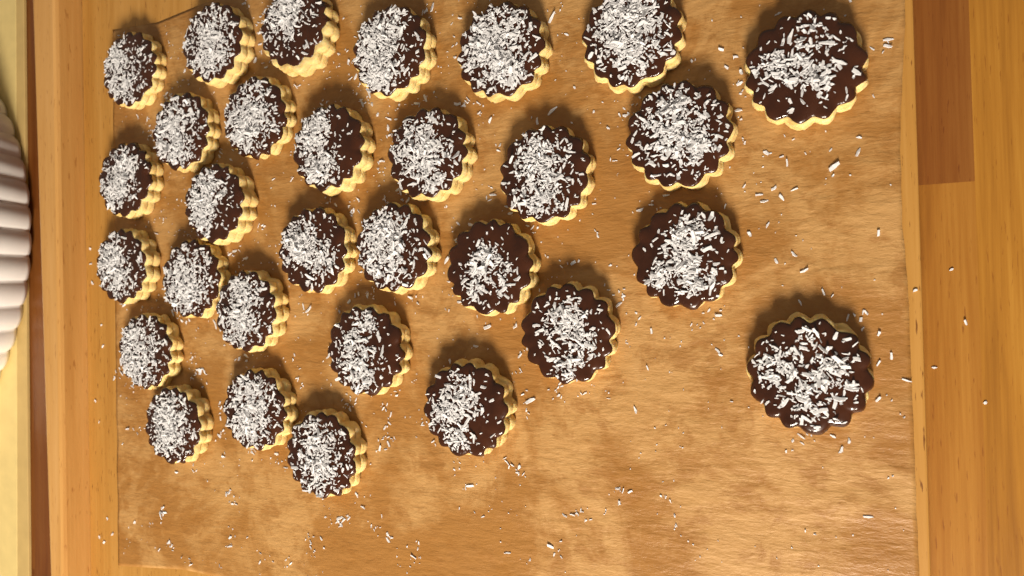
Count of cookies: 30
